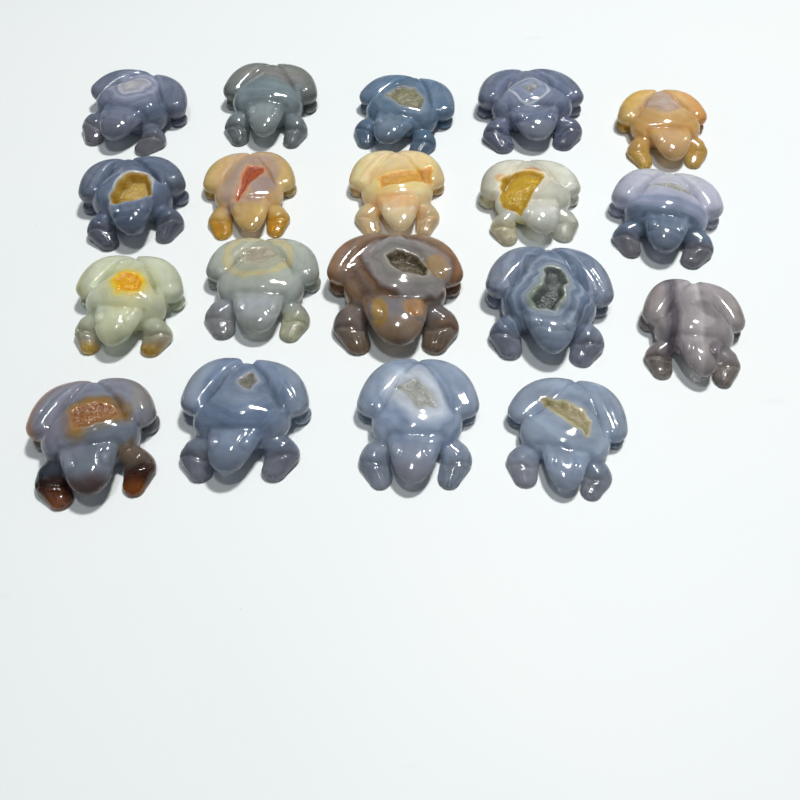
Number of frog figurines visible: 19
